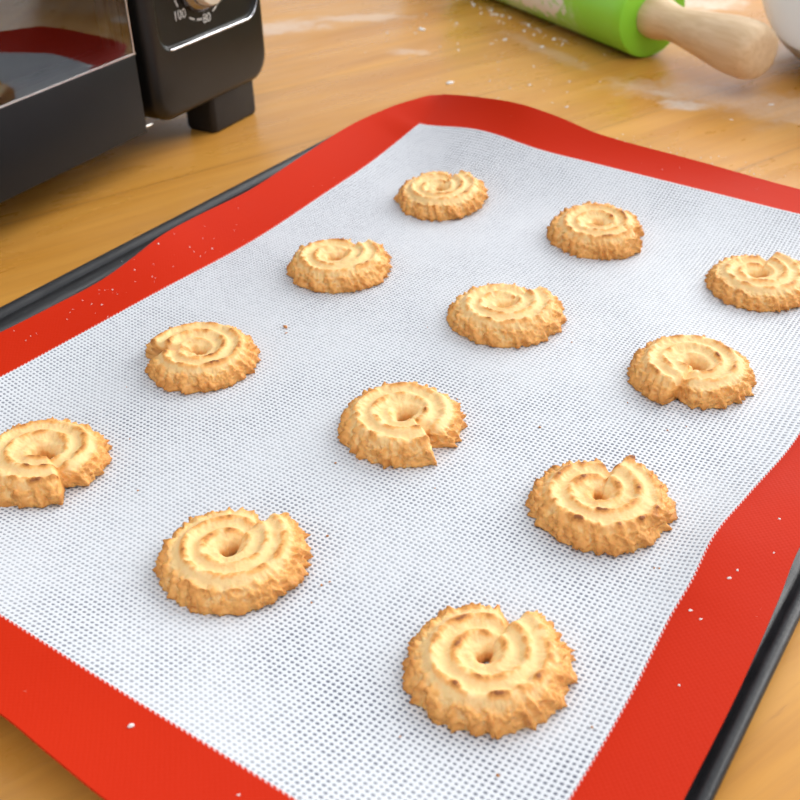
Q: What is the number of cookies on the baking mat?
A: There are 12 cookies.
